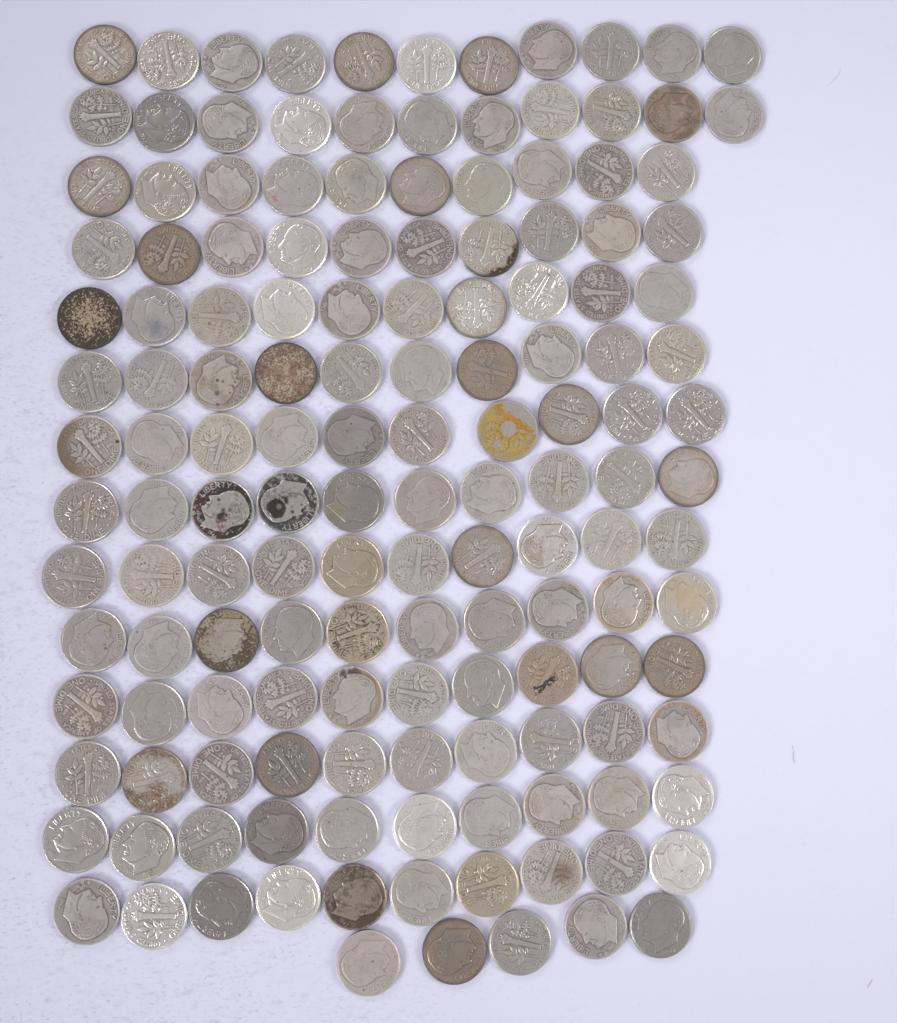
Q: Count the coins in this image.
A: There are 147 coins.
